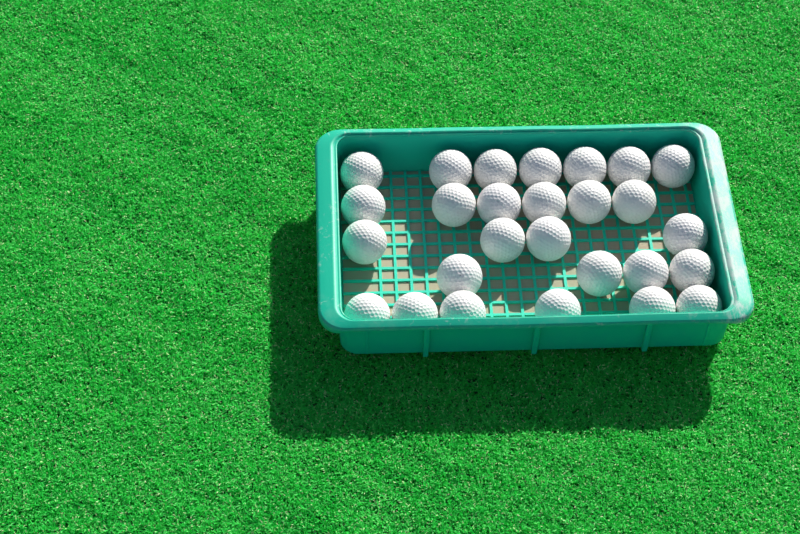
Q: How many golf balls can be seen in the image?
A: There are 27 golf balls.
